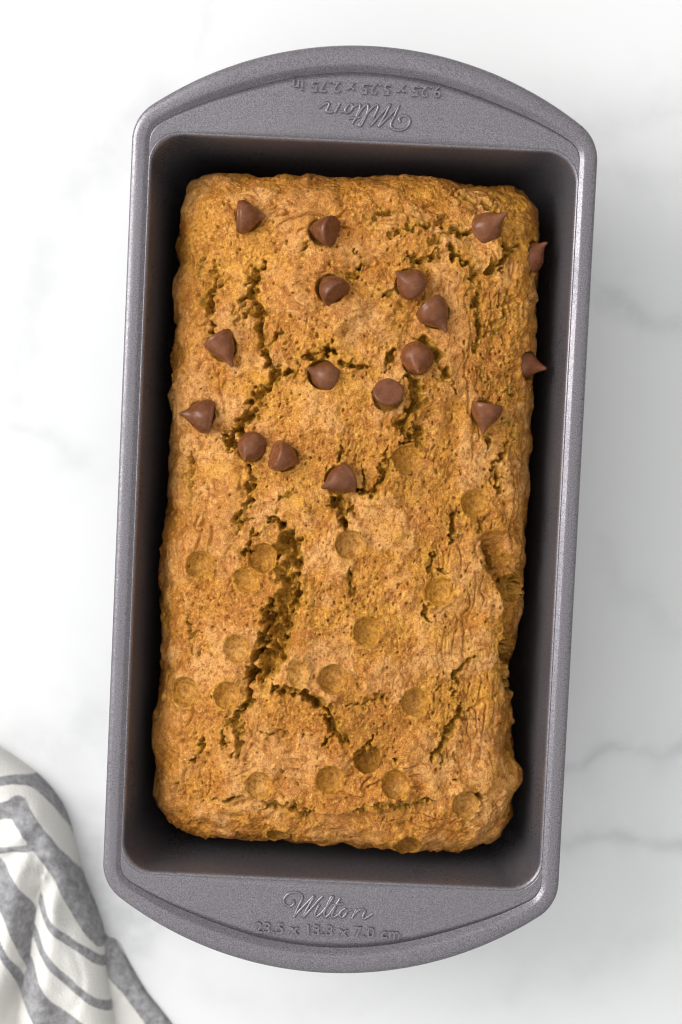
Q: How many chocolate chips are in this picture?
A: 17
